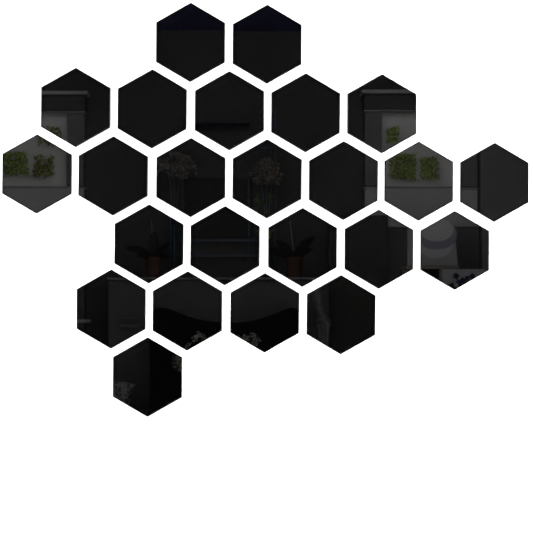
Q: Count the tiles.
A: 24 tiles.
